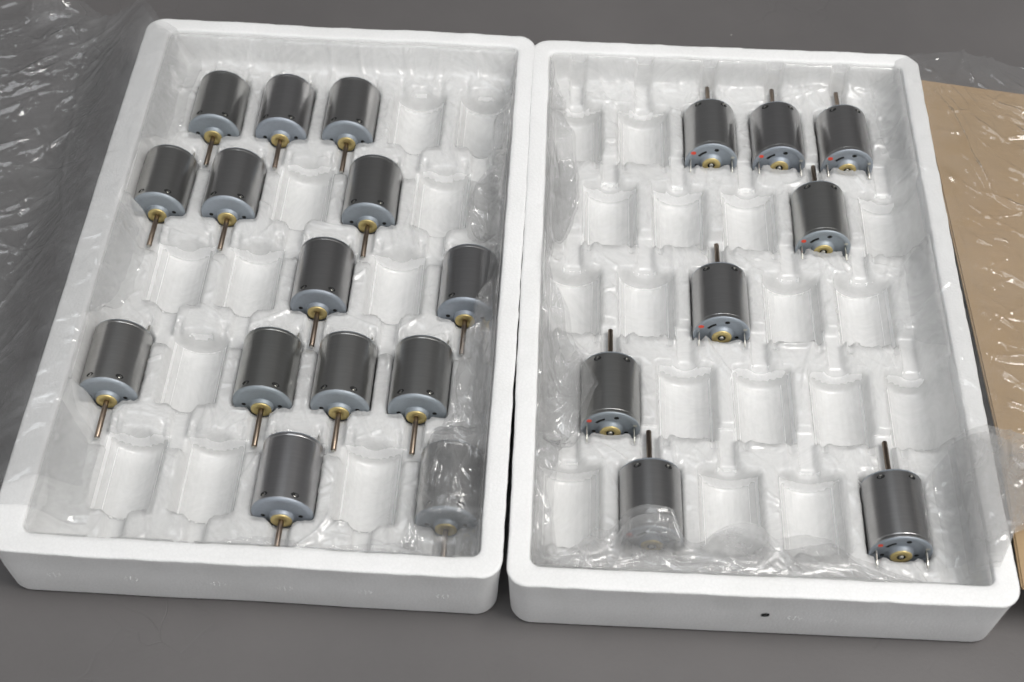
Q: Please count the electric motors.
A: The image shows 22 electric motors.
